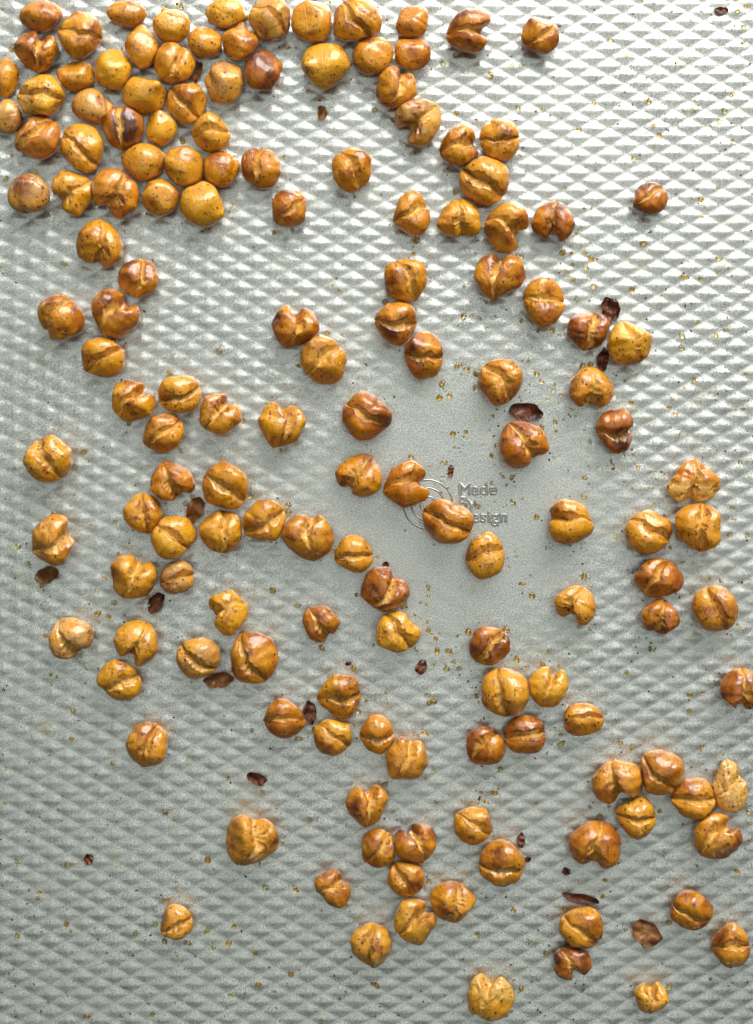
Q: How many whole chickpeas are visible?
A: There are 27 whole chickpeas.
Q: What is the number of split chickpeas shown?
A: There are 123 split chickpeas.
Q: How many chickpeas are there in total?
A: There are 150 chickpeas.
